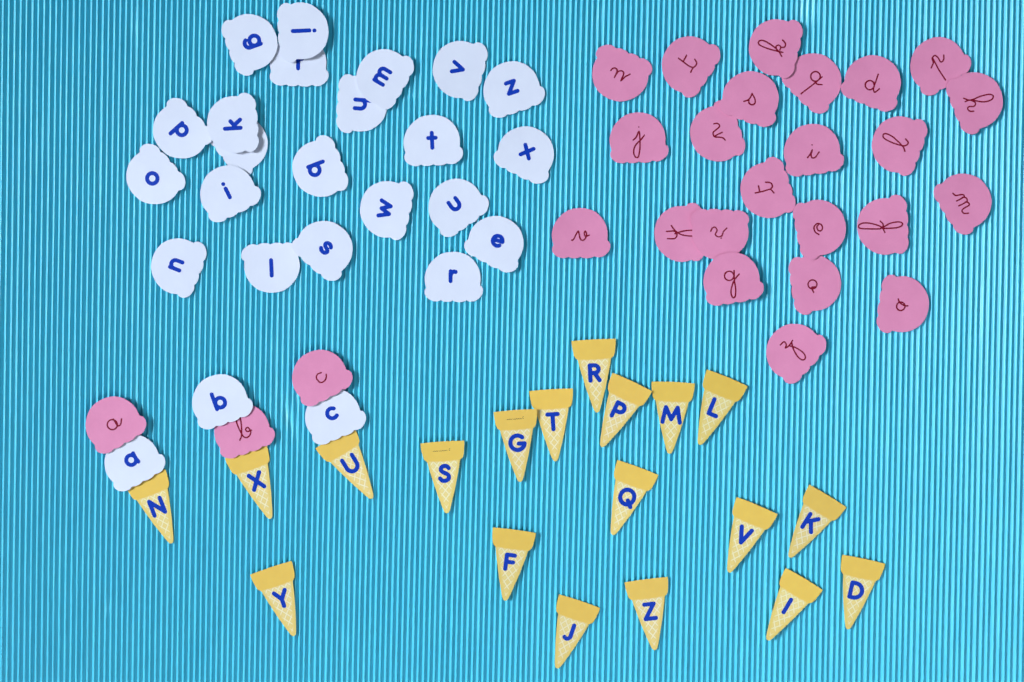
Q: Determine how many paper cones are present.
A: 19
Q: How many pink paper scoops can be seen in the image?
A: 26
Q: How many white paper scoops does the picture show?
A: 25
